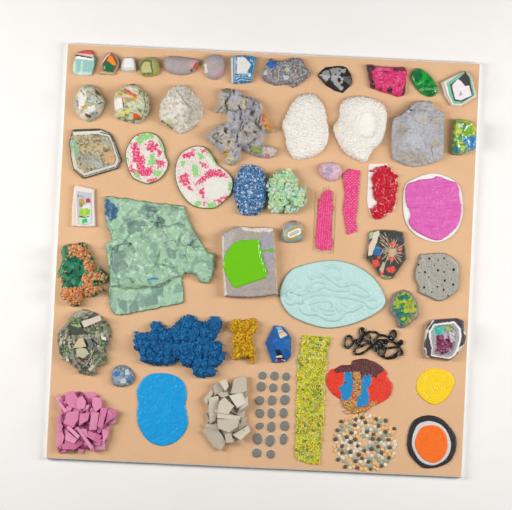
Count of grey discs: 20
